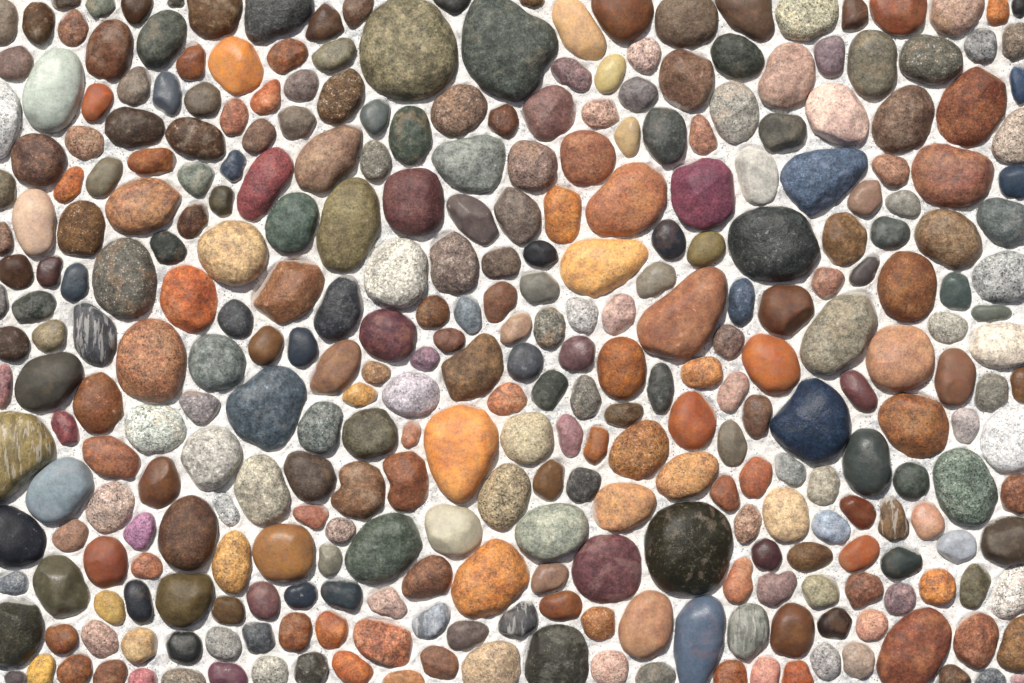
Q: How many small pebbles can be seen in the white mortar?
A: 190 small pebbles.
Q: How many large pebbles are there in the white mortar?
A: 139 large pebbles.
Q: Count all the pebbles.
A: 329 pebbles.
